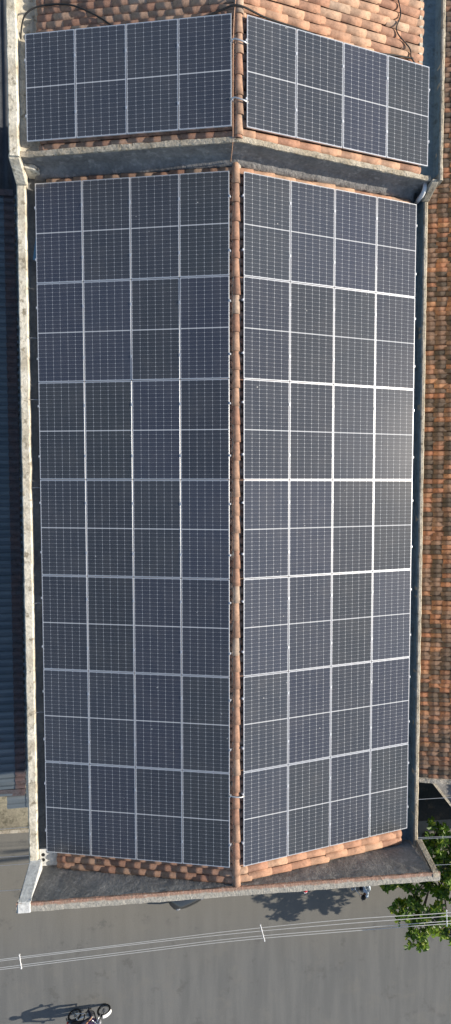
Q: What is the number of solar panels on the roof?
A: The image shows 64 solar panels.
